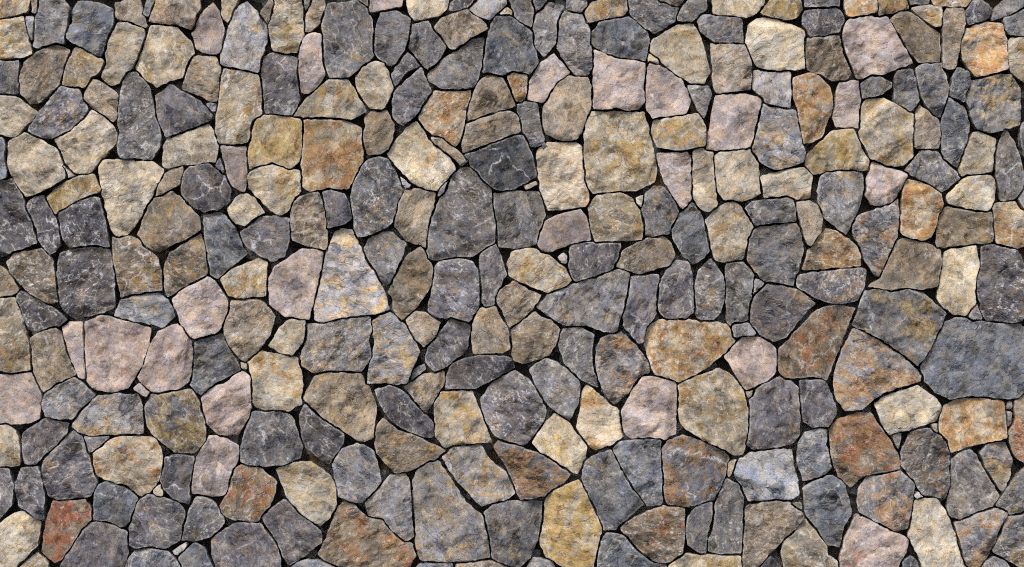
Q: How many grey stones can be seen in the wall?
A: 159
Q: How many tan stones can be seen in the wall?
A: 81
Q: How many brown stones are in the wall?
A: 55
